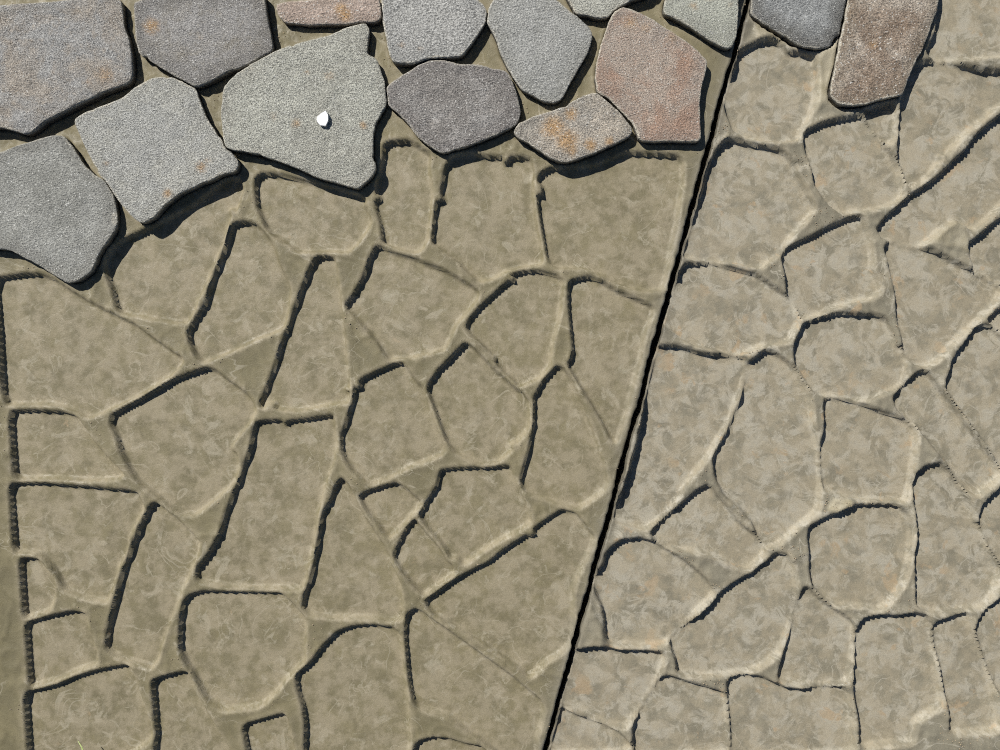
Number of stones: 15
